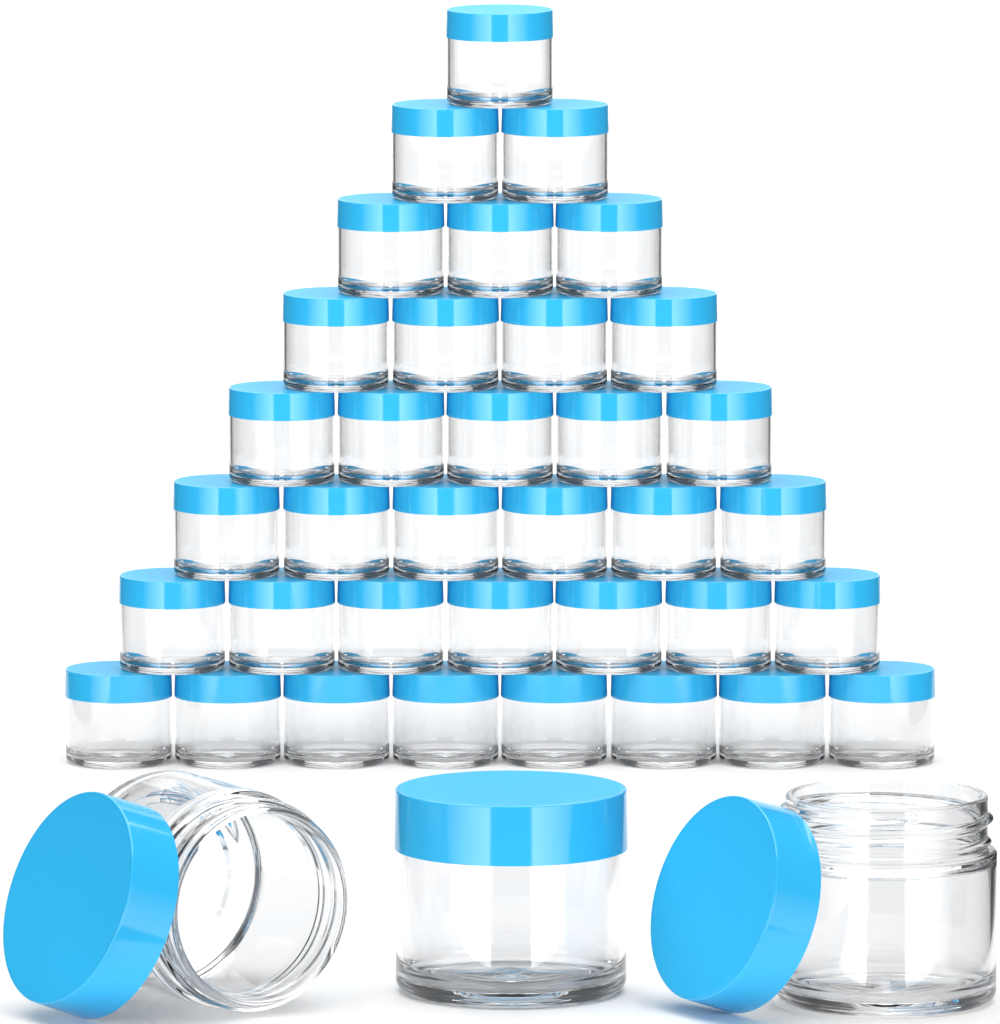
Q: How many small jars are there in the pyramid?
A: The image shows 36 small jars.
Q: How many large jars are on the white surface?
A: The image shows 3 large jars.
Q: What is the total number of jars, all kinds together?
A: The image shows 39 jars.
